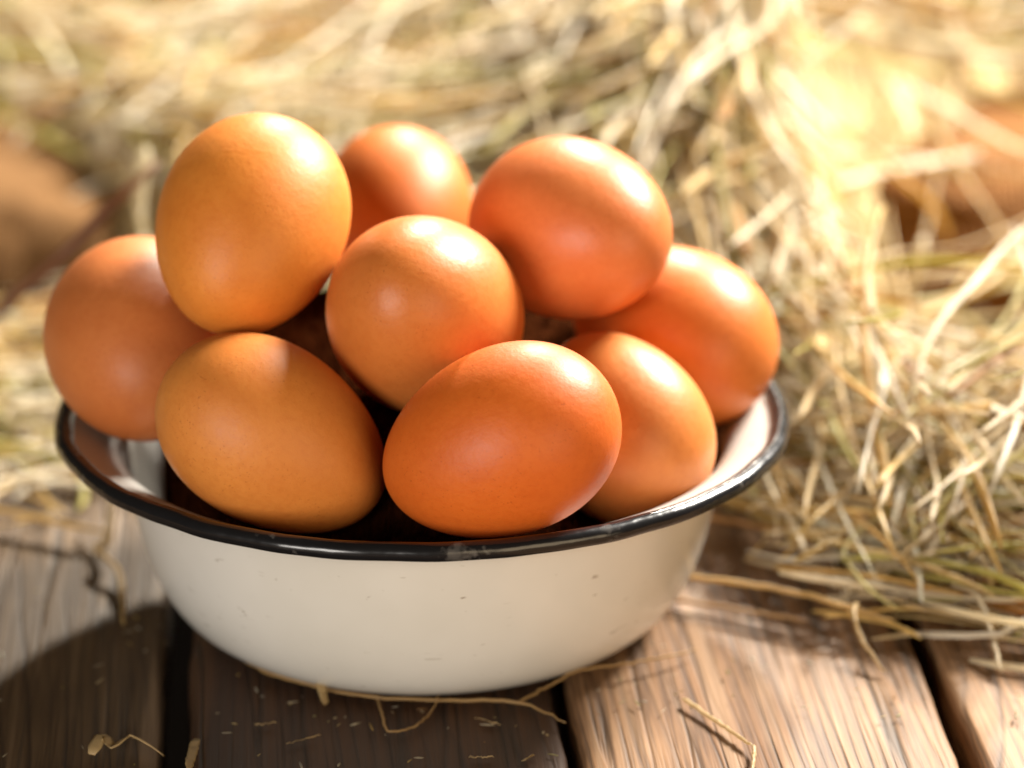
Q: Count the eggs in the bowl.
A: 9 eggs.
